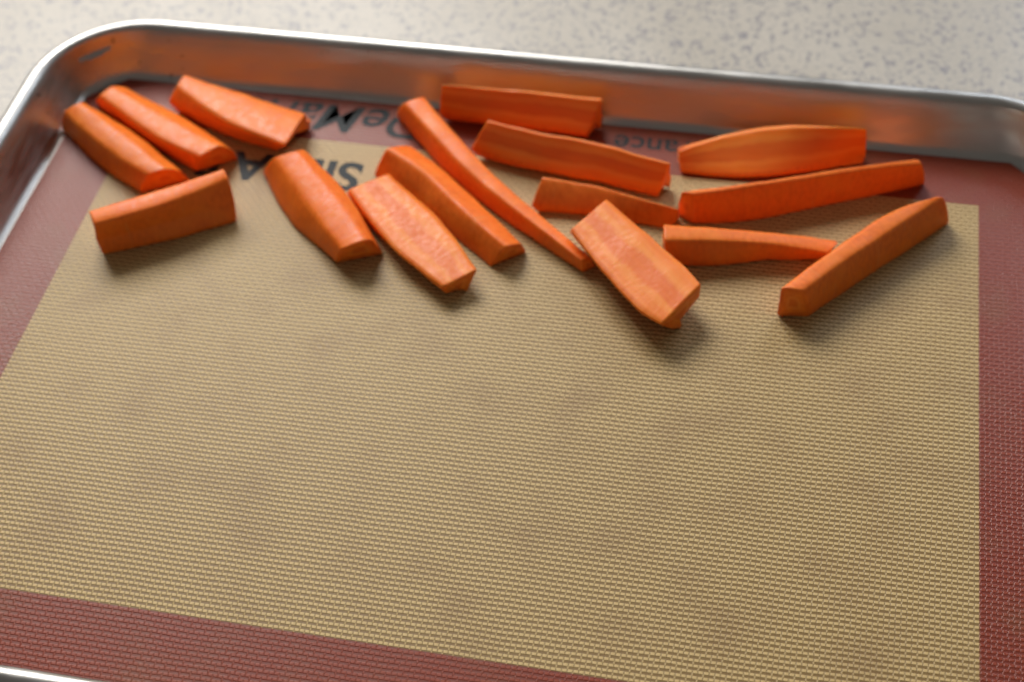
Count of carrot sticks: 16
